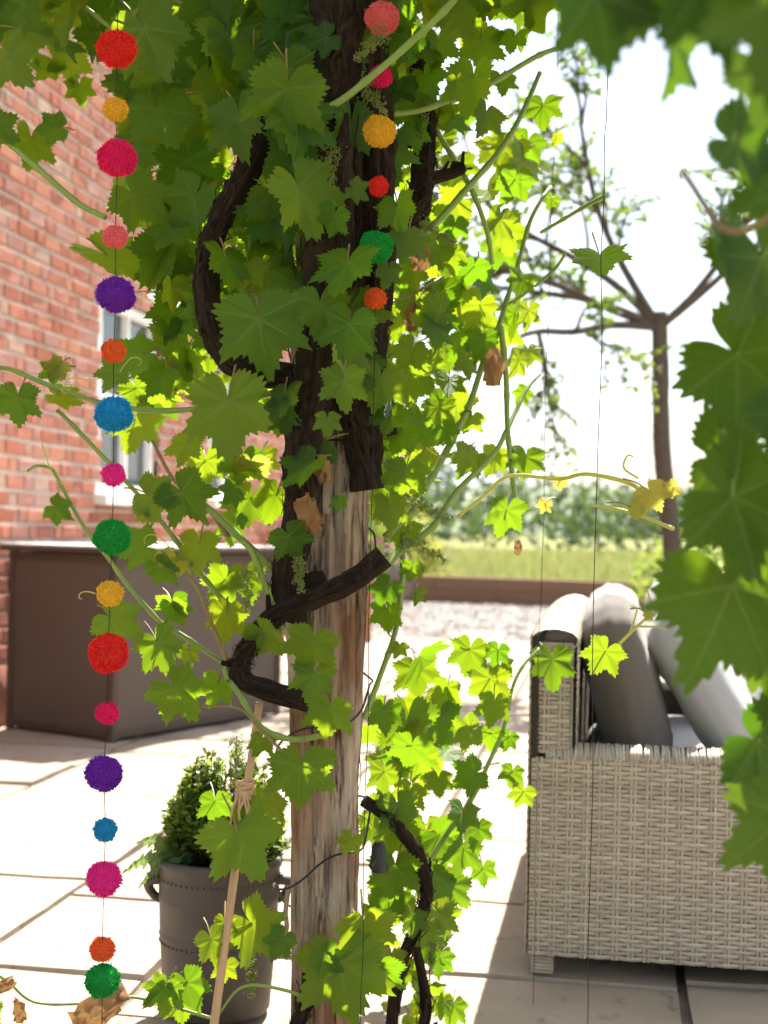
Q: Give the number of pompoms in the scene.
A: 23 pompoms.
